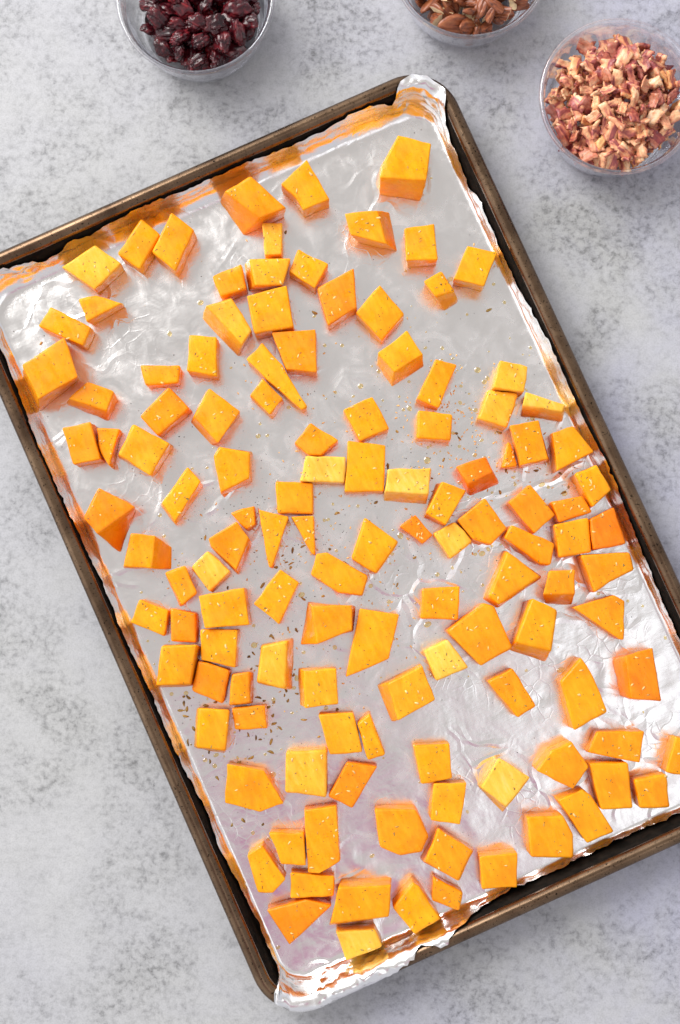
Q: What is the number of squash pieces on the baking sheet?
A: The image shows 123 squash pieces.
